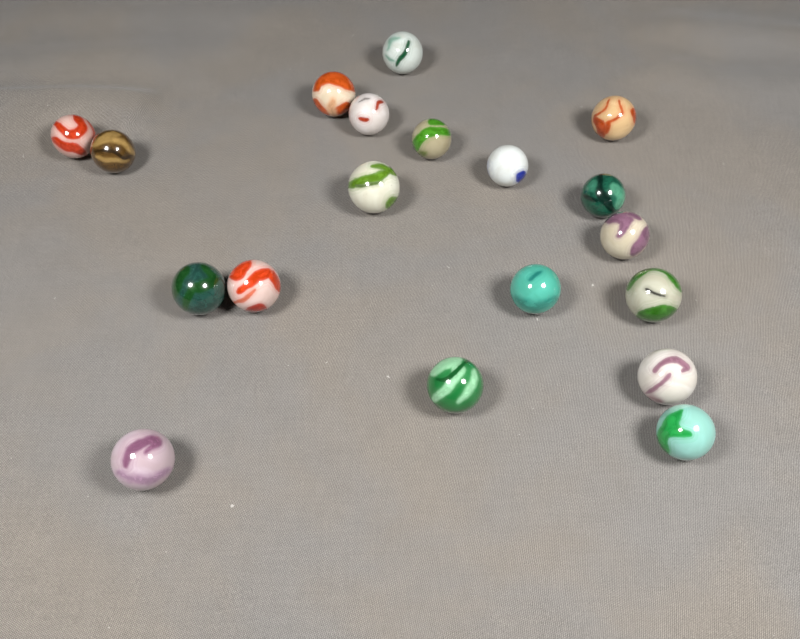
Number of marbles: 19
